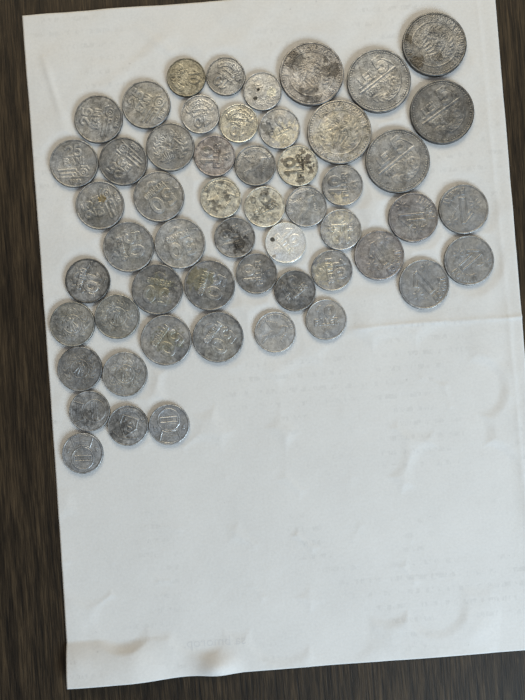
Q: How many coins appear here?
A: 54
